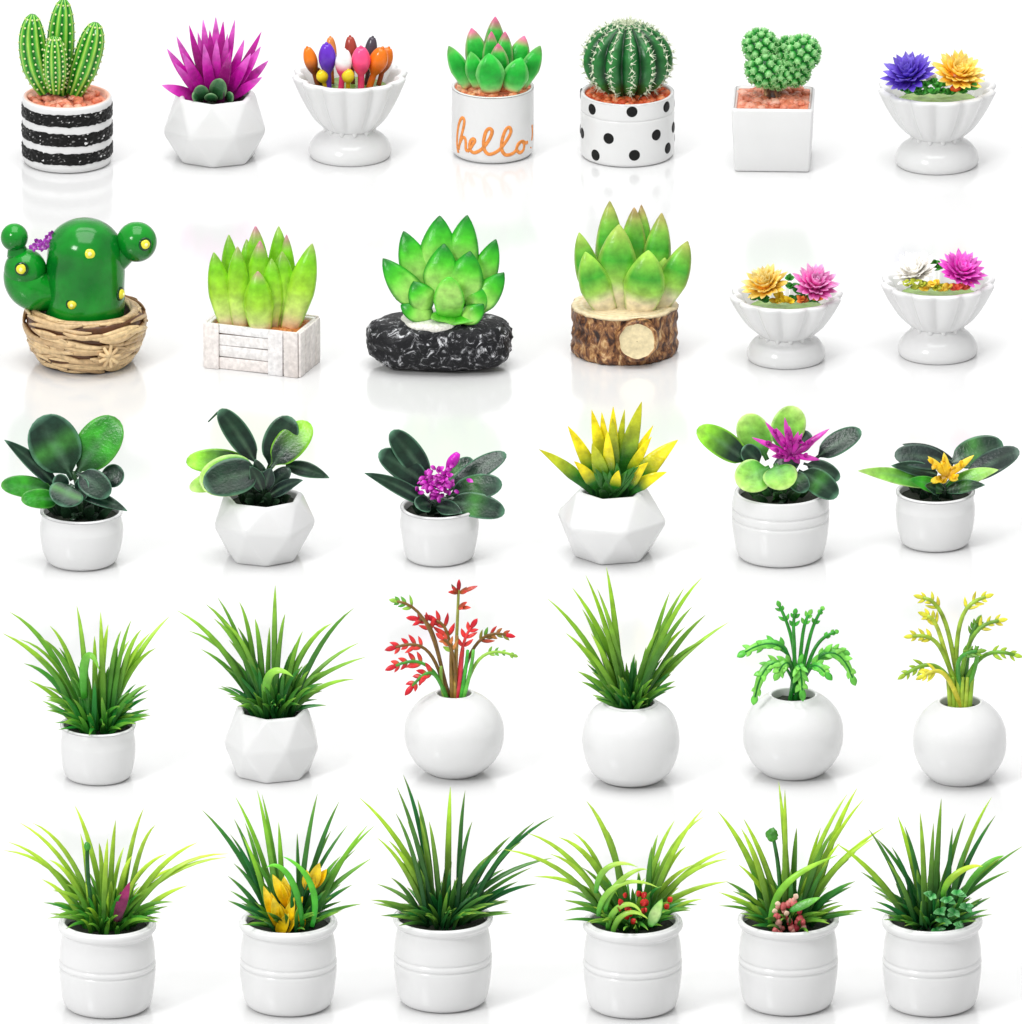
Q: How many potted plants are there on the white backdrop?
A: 31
